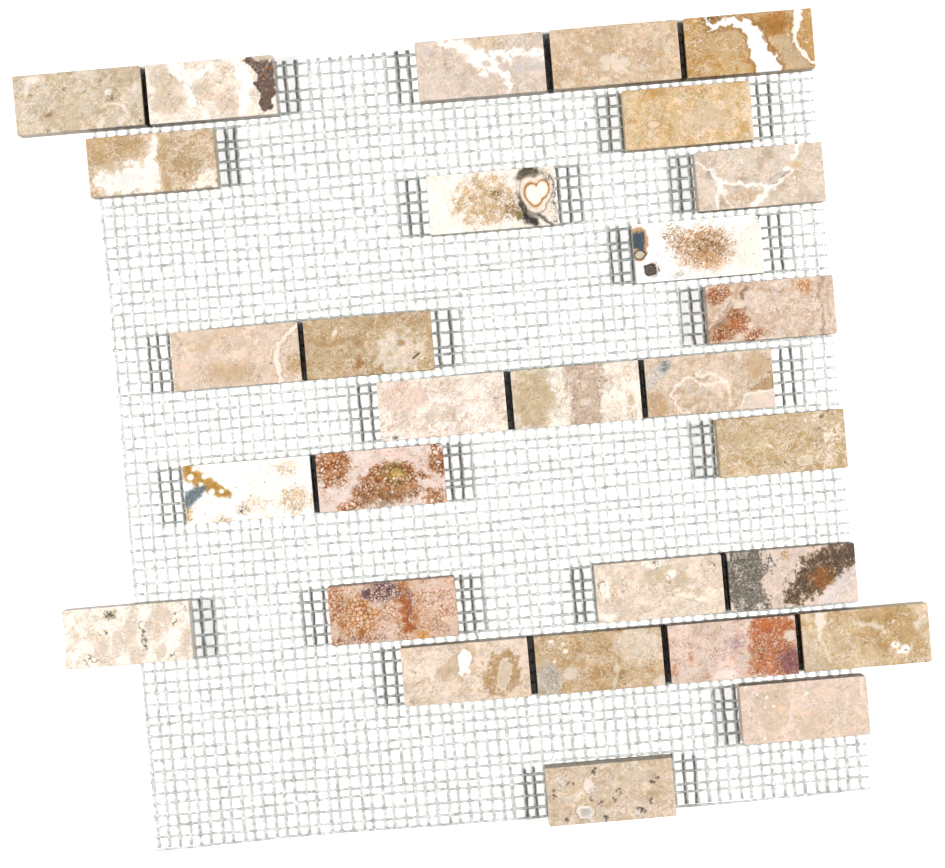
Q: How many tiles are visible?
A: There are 29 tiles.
